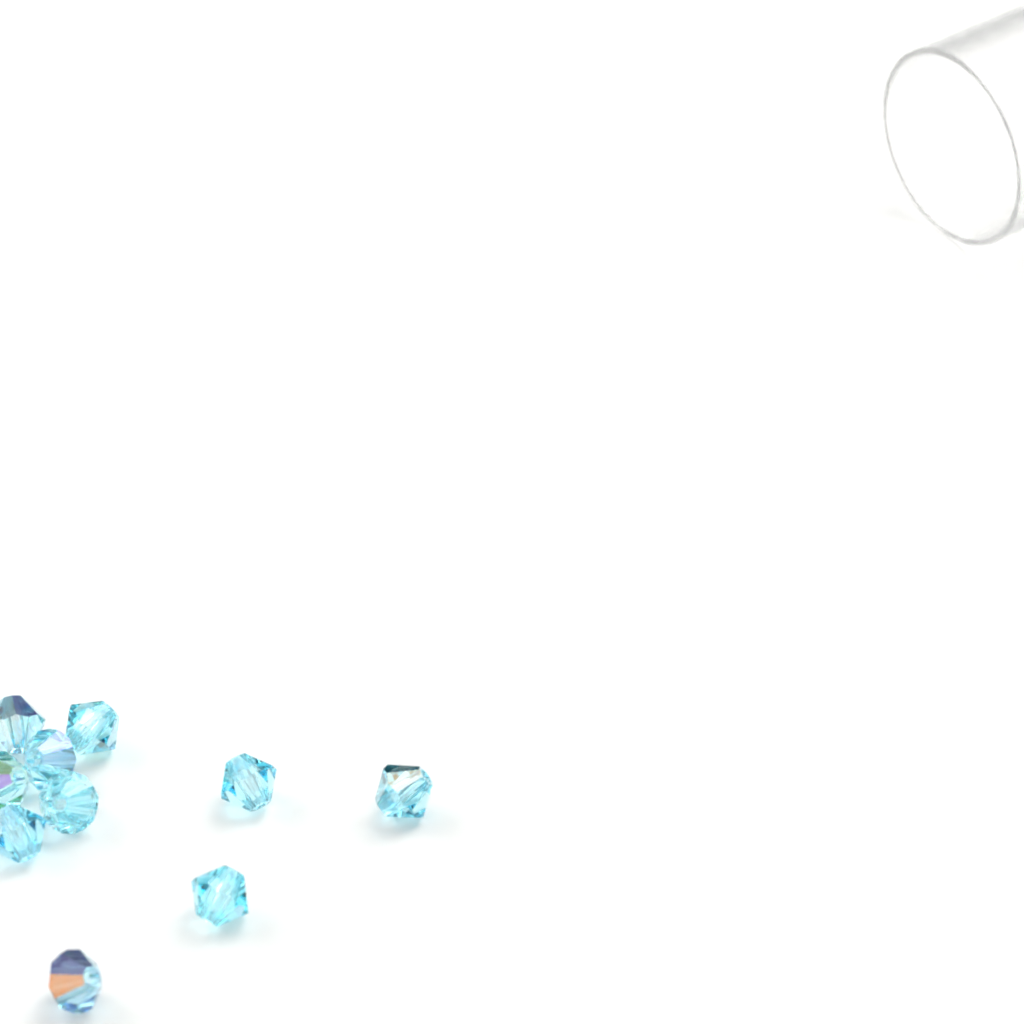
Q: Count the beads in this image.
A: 10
